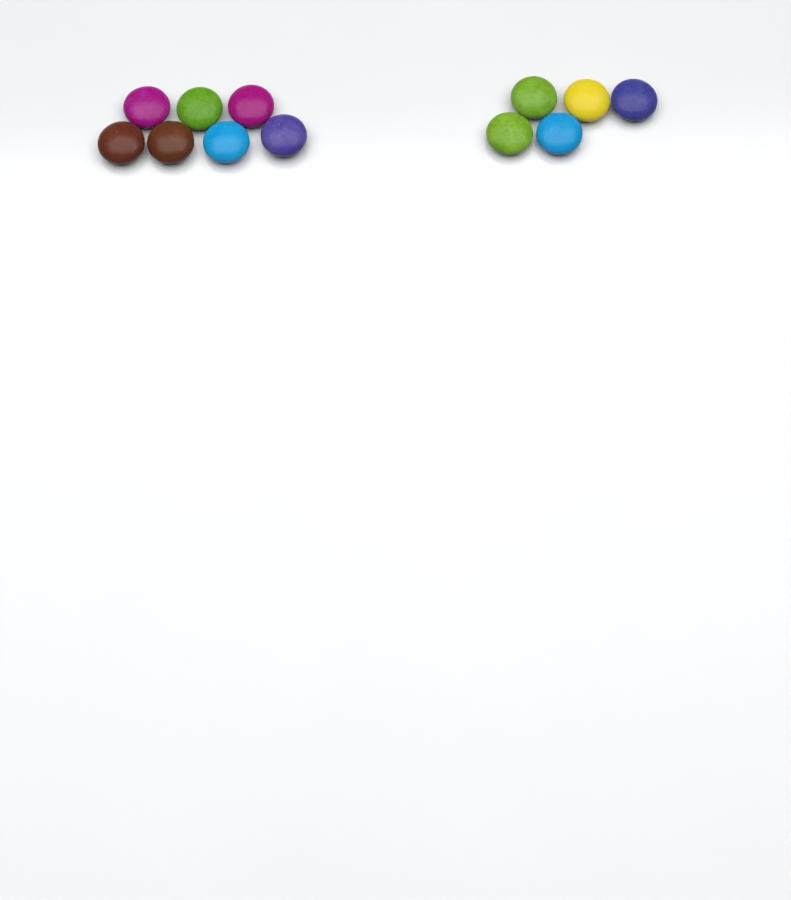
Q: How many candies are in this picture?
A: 12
